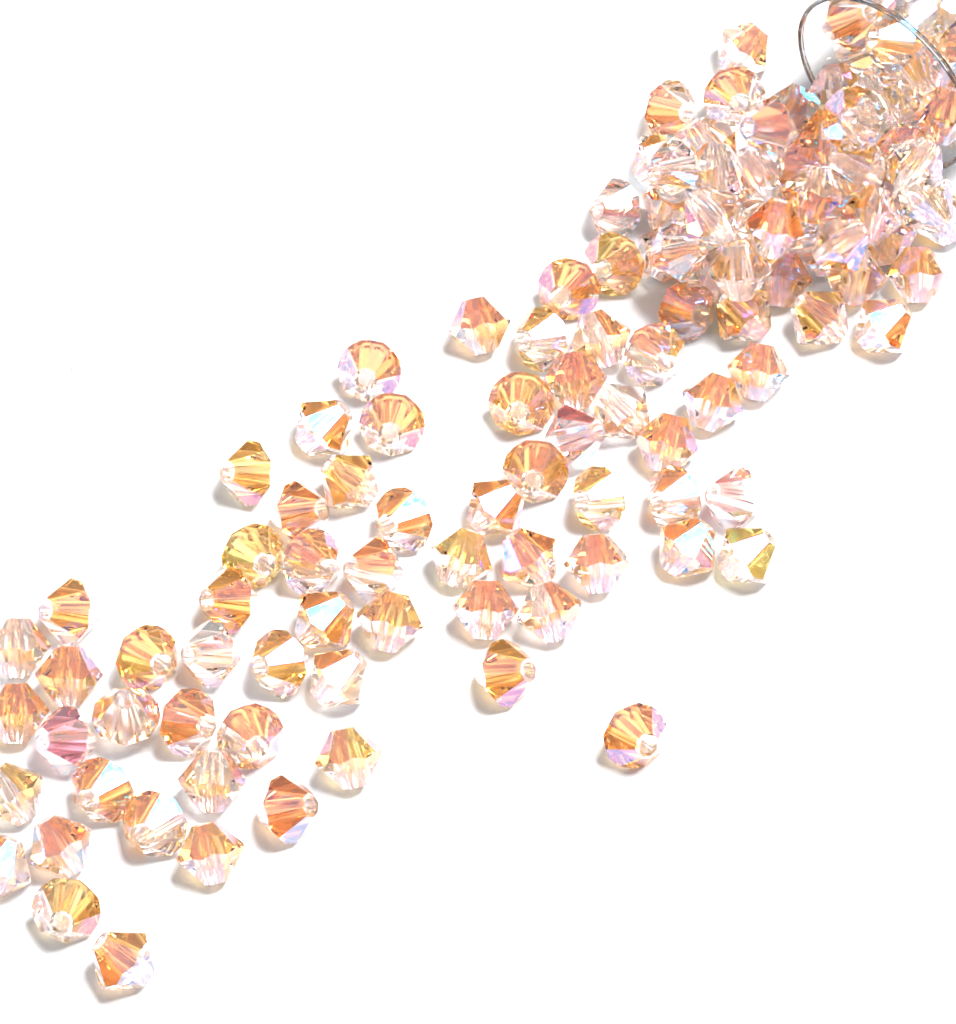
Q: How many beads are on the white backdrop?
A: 124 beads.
